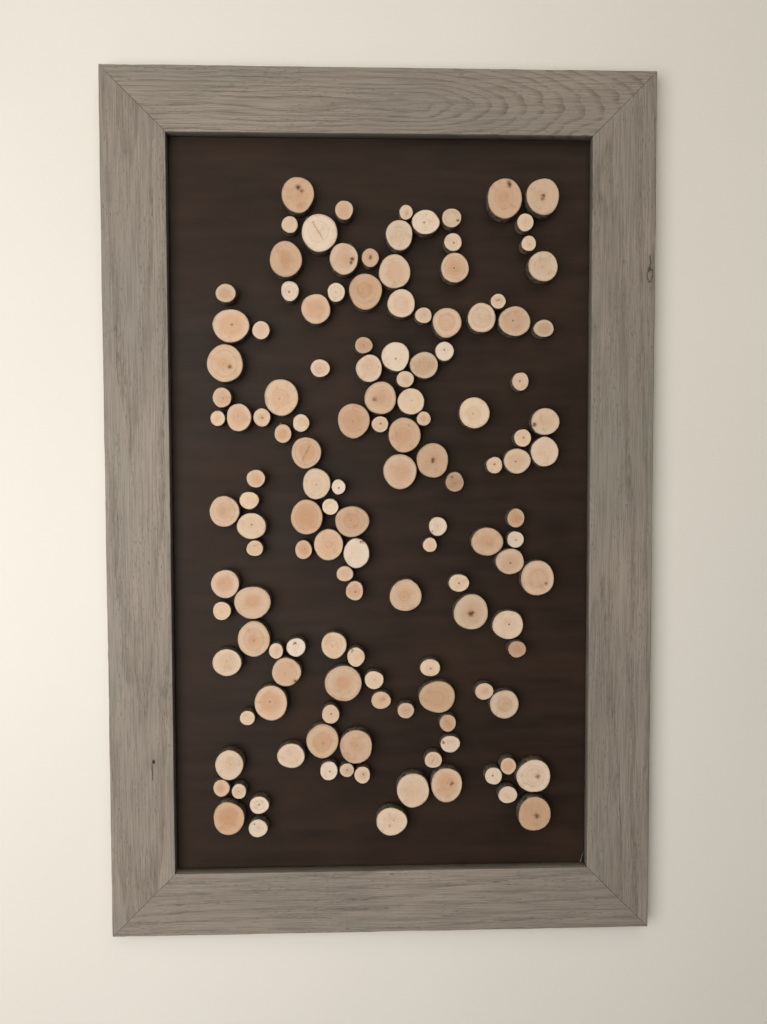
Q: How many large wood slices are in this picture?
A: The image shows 68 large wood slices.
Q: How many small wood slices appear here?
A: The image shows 68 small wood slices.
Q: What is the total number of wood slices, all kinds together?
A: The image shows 136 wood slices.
